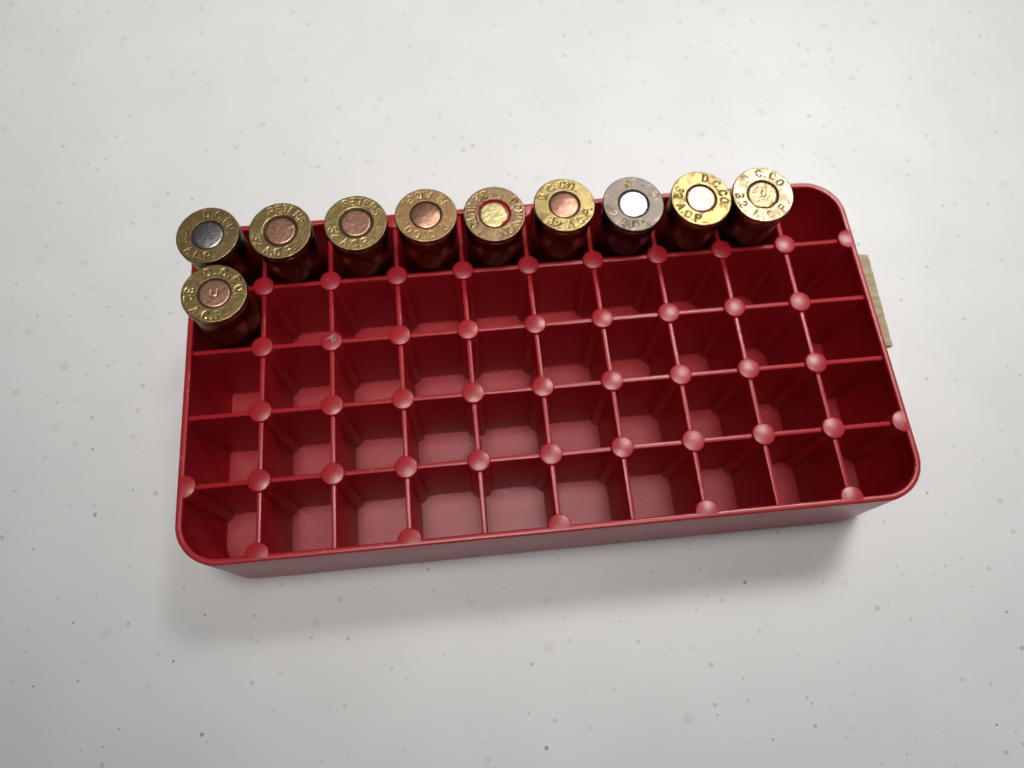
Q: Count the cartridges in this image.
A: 10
